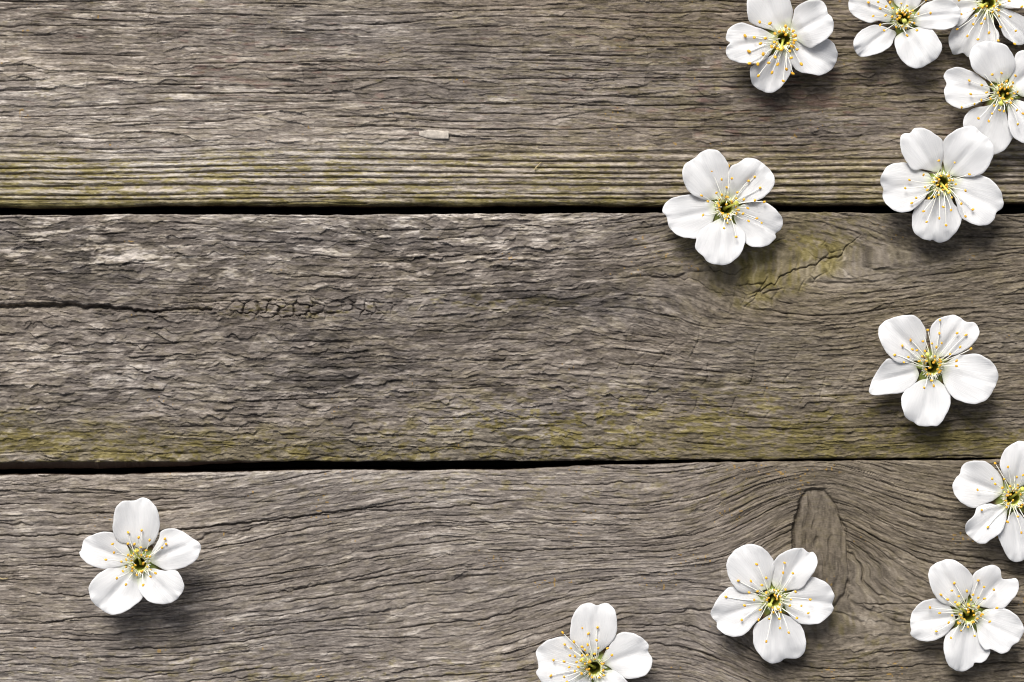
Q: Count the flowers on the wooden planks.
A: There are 12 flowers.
